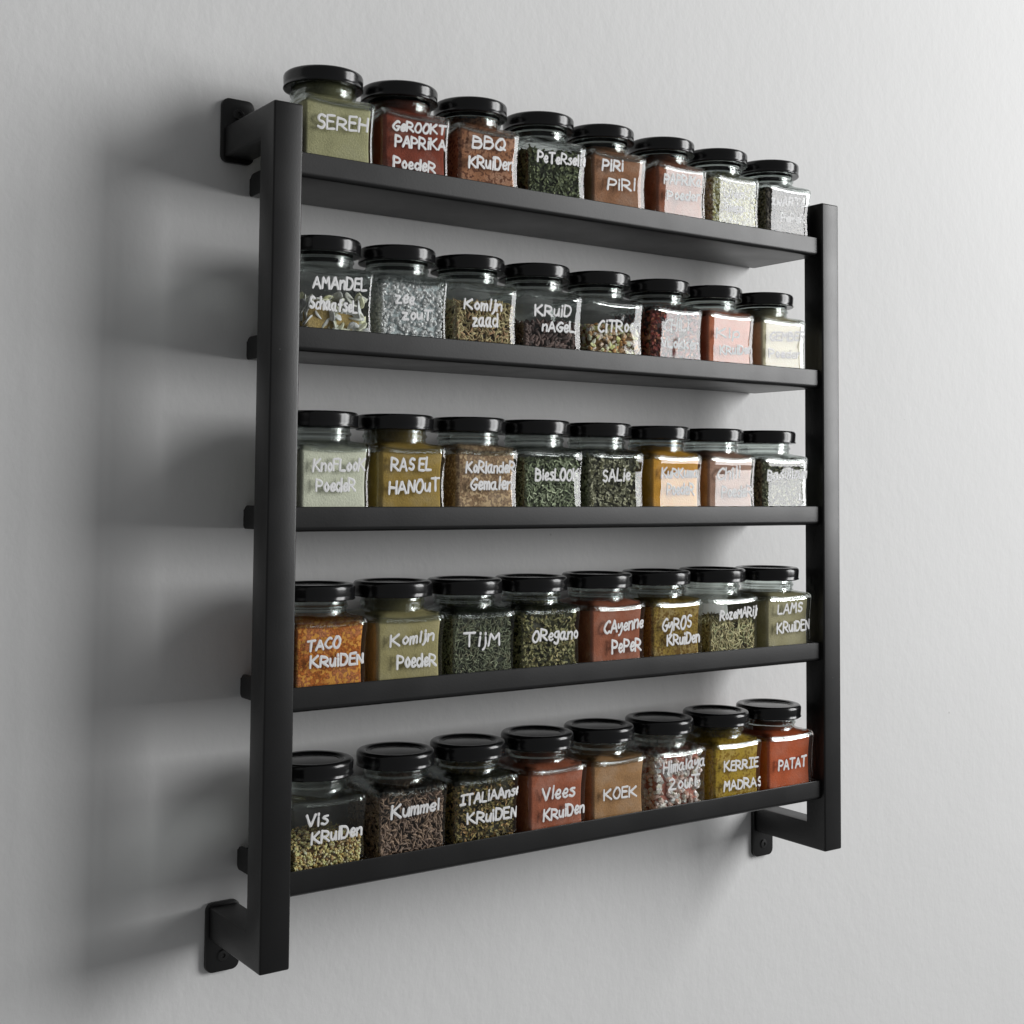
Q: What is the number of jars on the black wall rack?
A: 40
